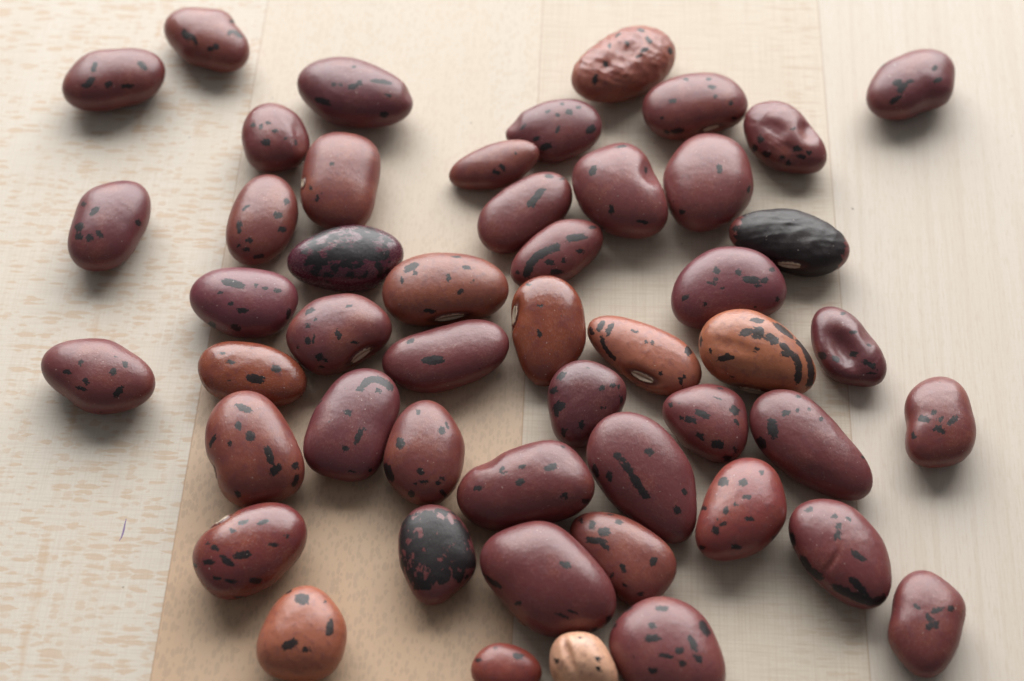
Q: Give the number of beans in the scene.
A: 50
